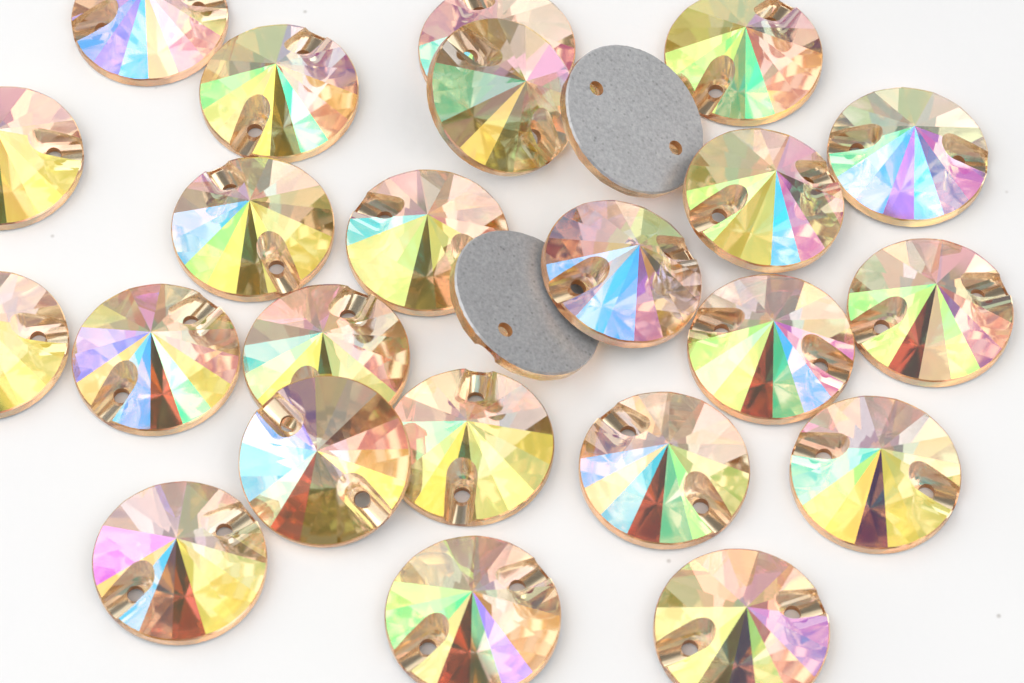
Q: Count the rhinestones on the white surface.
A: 25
